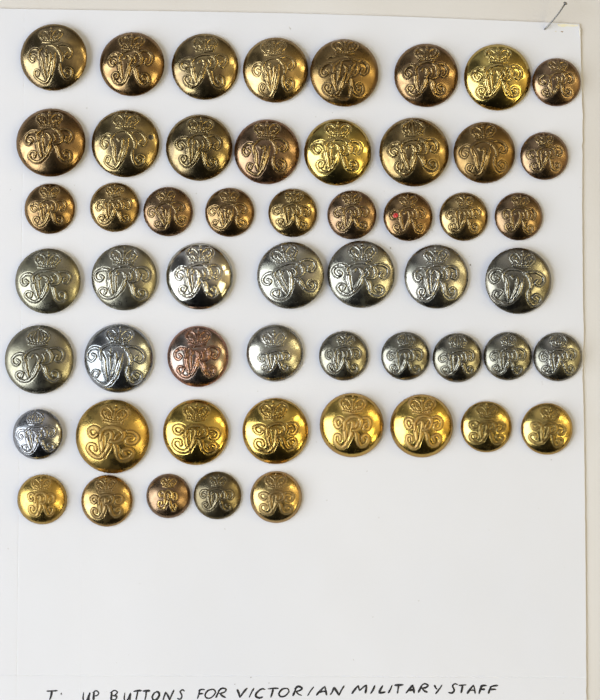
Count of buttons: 54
